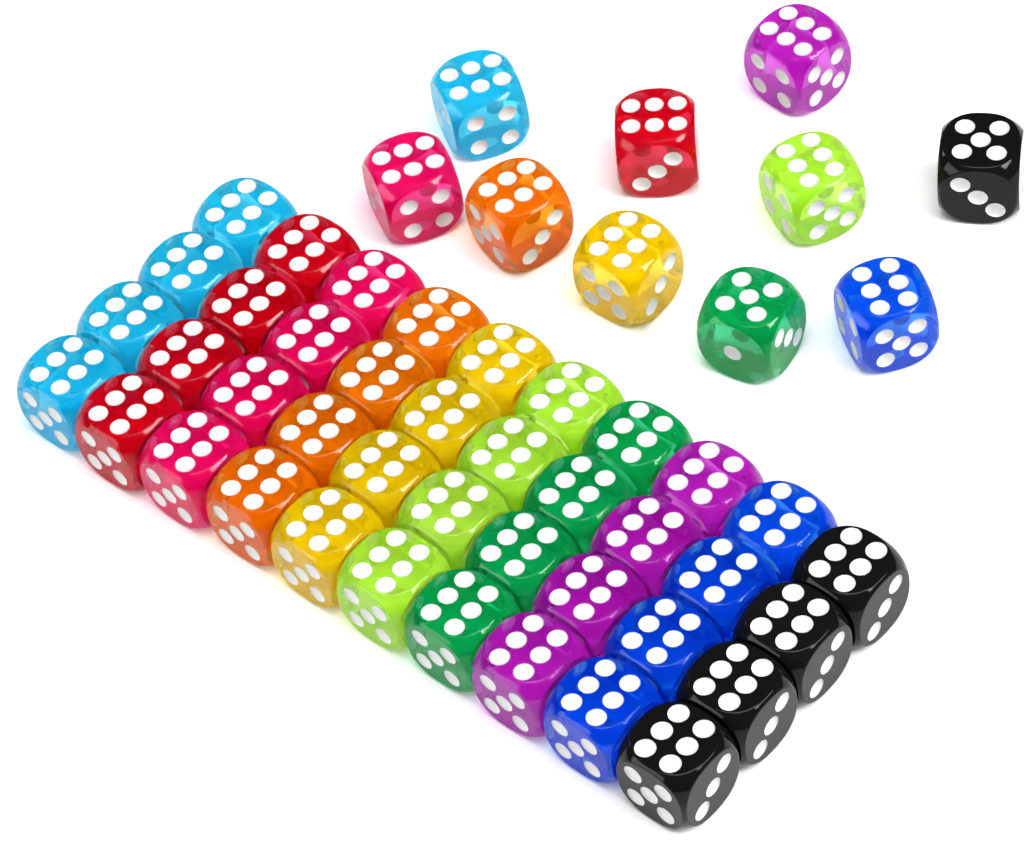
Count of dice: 50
